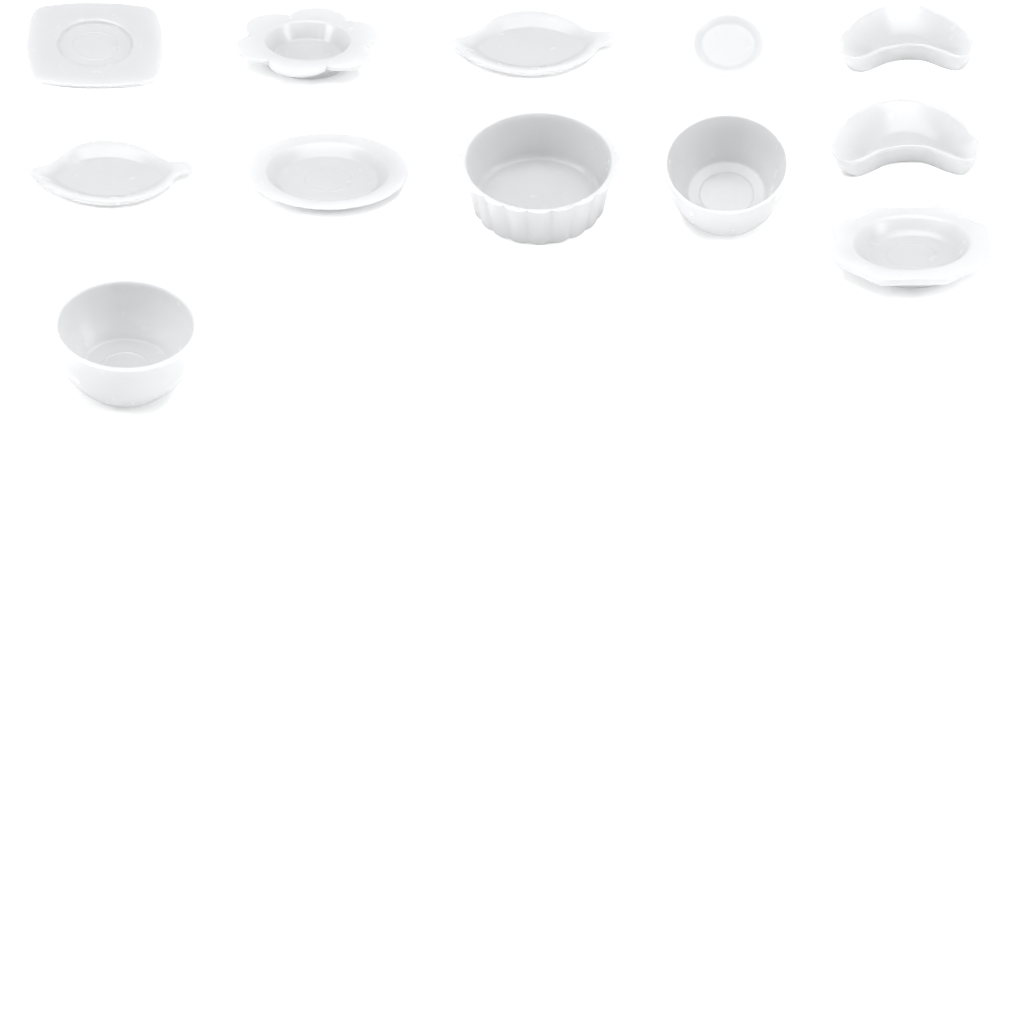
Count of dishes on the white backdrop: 12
